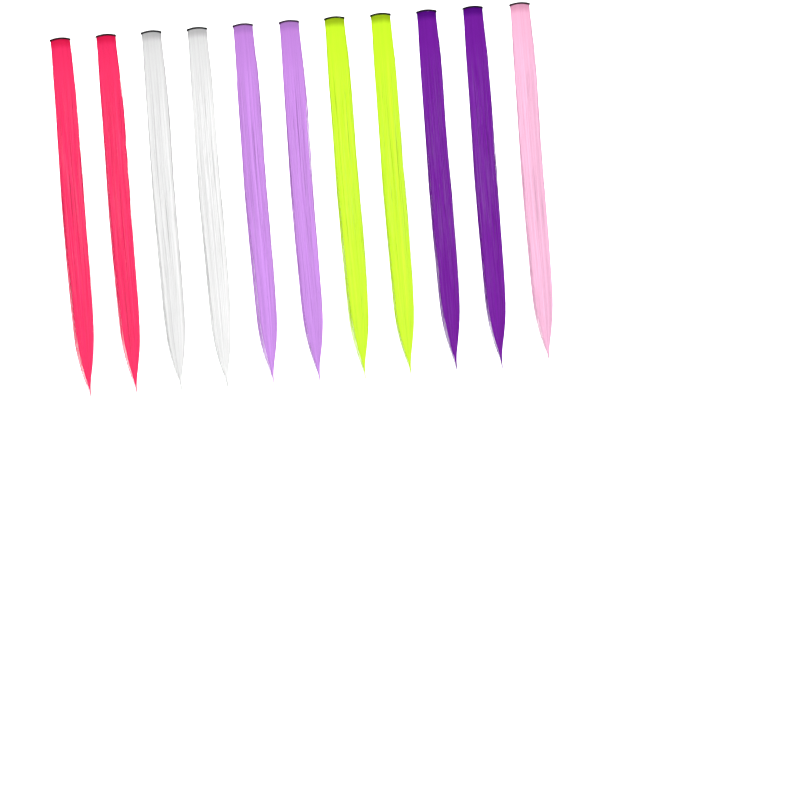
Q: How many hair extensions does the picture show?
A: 11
